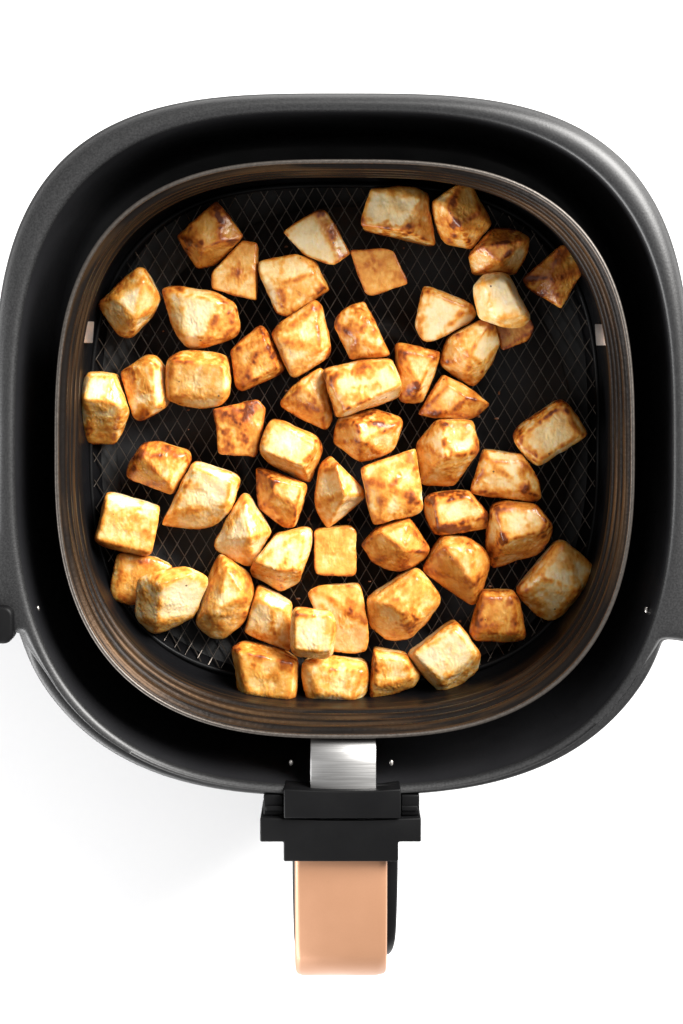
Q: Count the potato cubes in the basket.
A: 57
